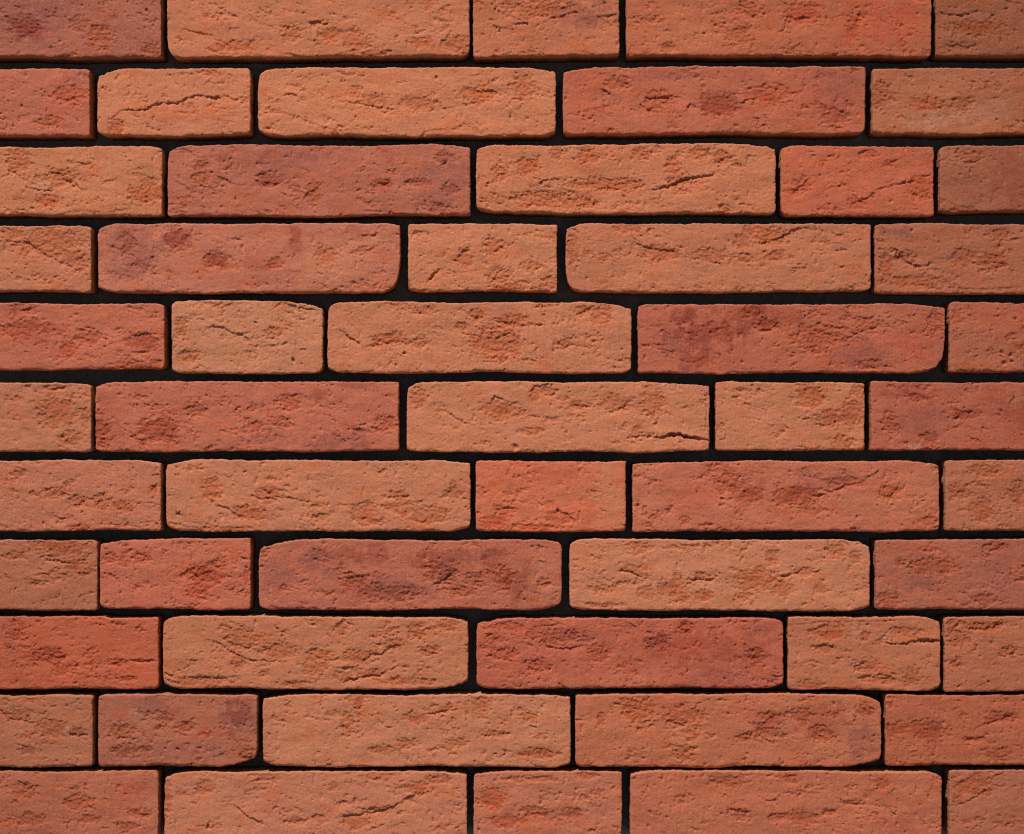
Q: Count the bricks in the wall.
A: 55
